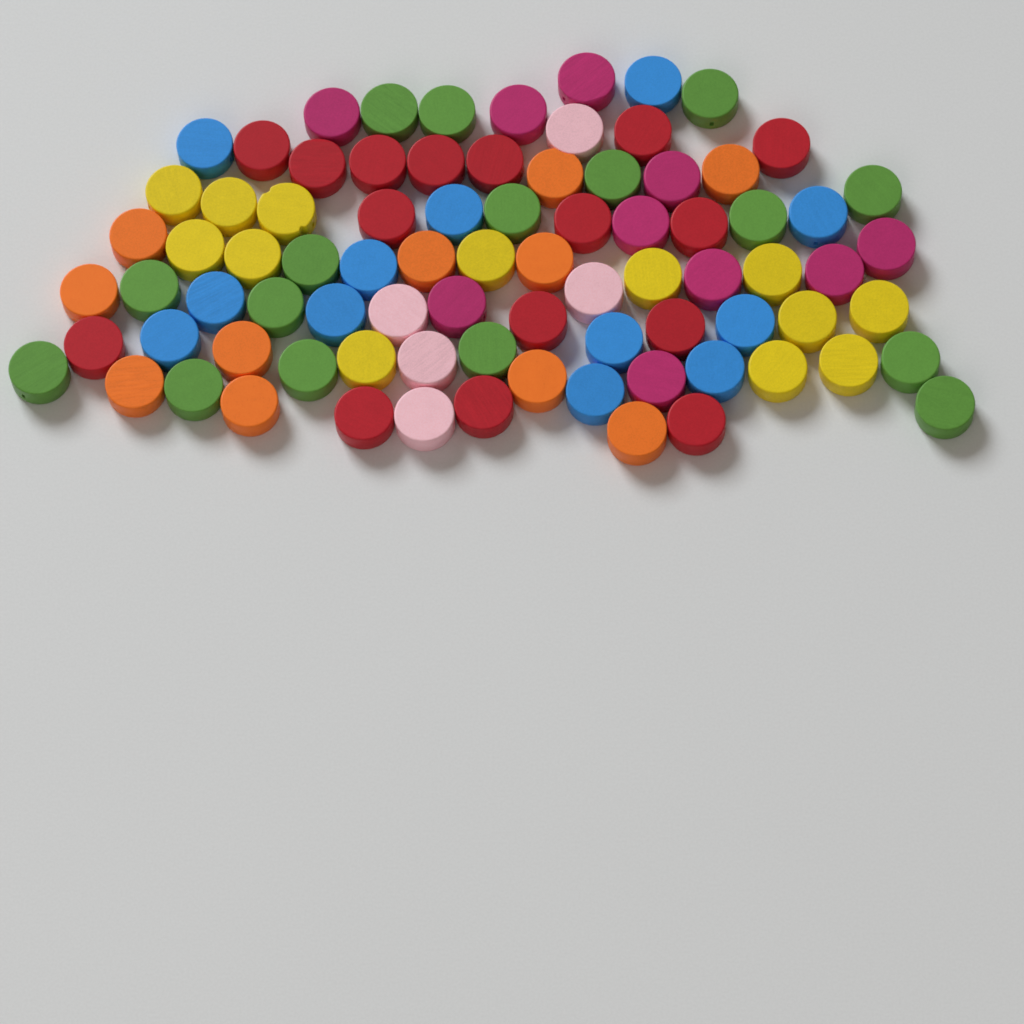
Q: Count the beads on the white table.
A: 83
